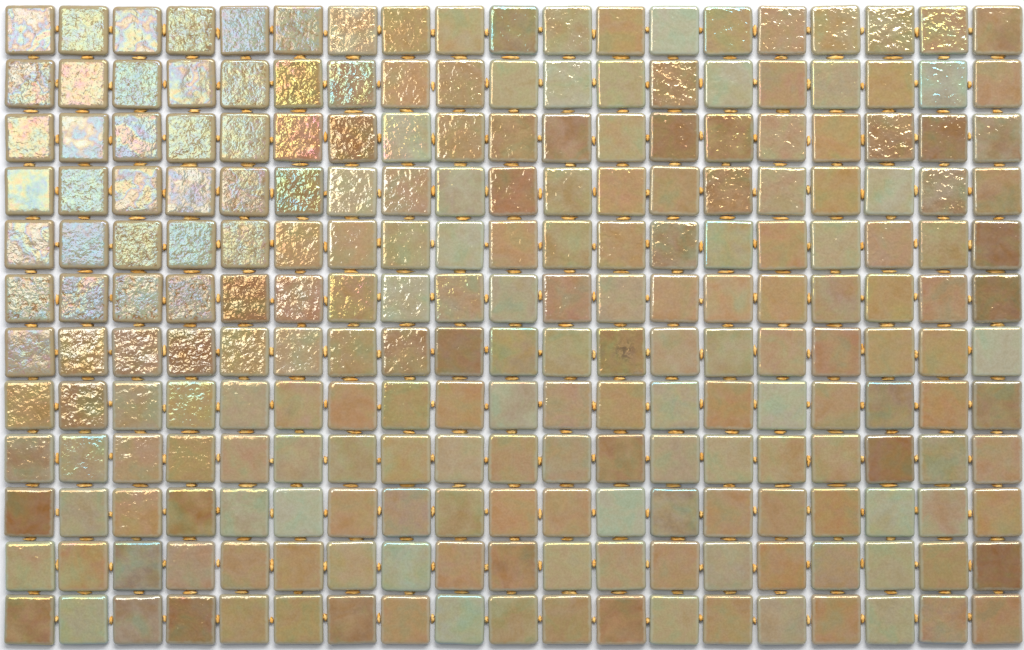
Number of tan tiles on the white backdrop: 197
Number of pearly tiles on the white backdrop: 31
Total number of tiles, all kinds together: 228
